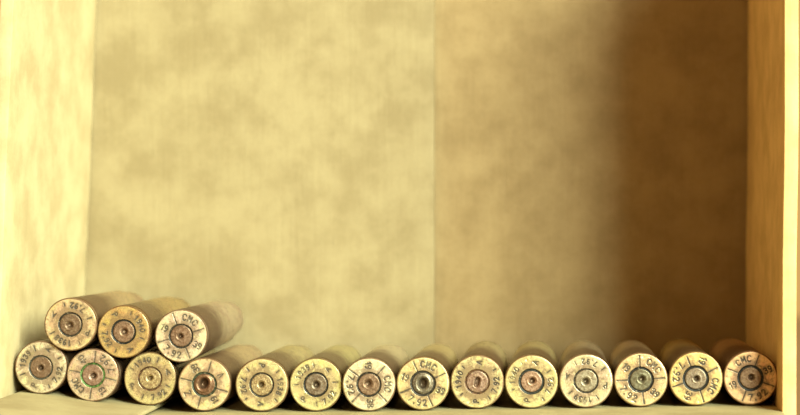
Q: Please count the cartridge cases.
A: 17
